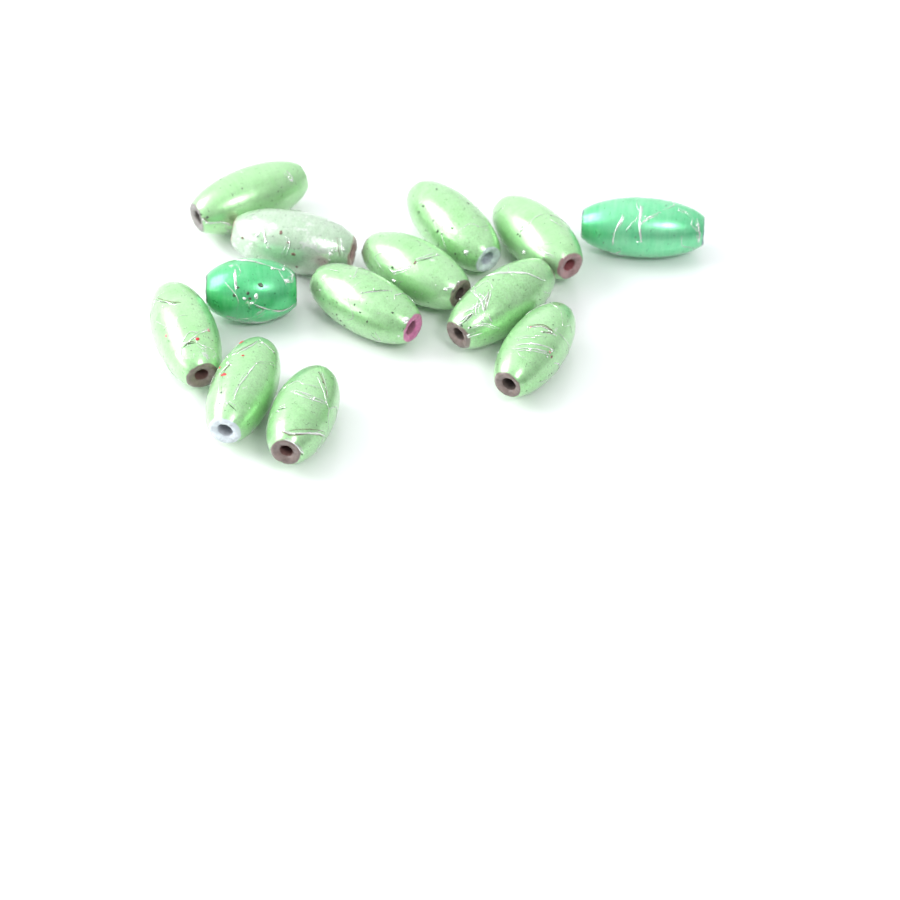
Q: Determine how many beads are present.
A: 13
